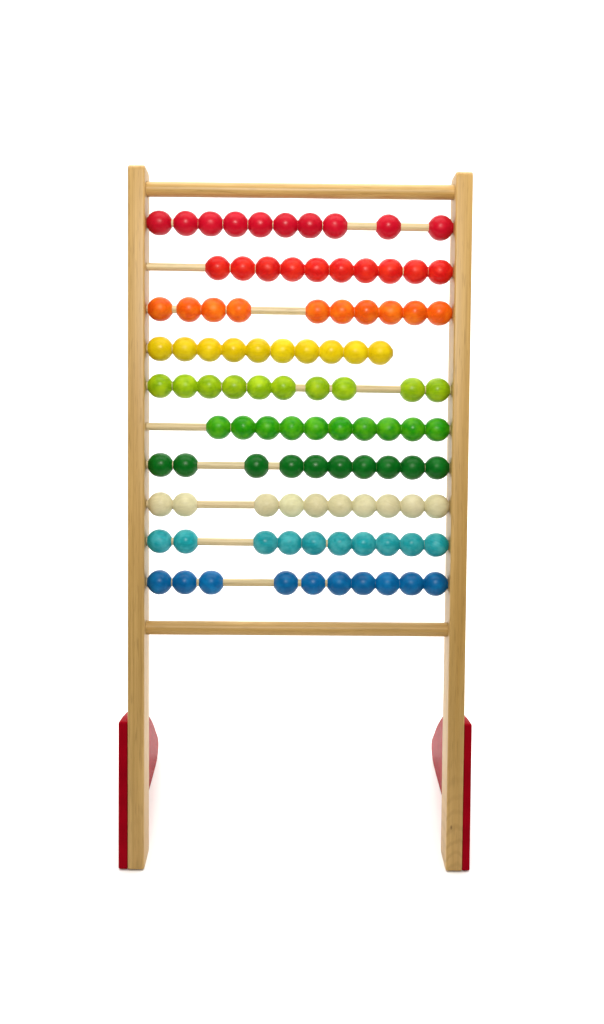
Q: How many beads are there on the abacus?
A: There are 100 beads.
